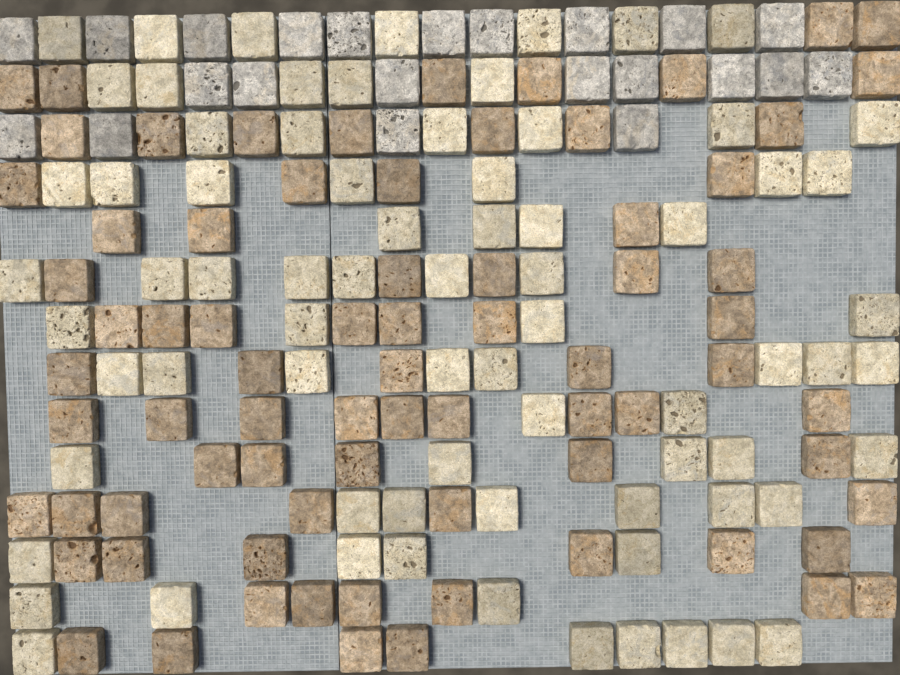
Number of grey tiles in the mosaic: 22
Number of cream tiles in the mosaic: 74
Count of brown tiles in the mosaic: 75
